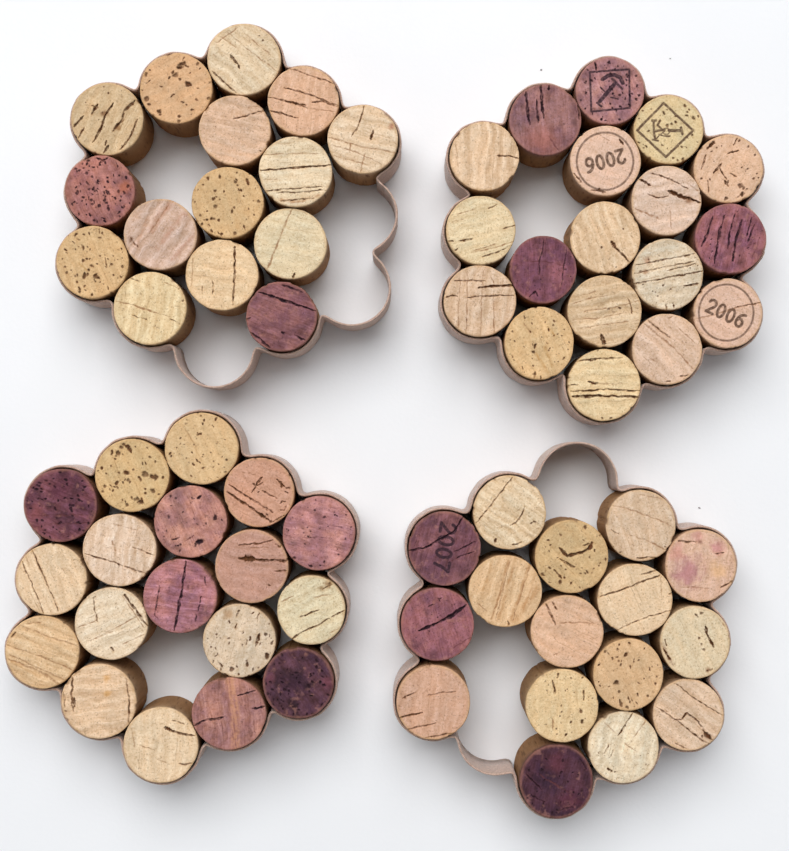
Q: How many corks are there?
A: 67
